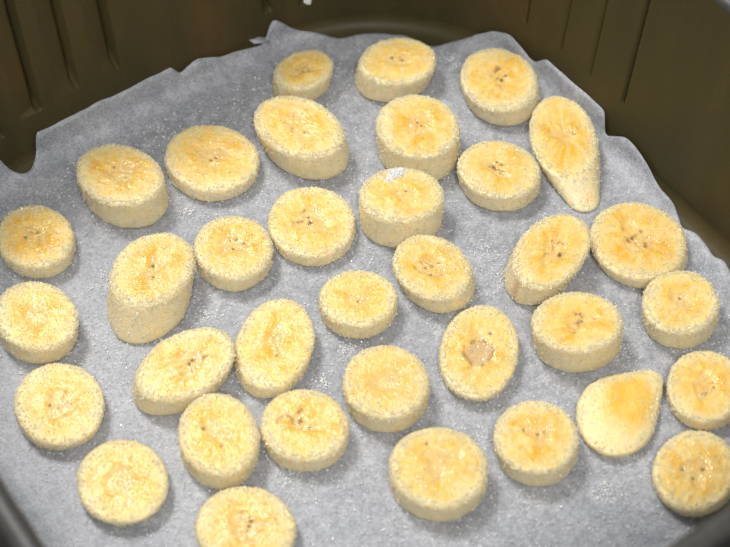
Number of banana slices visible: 35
